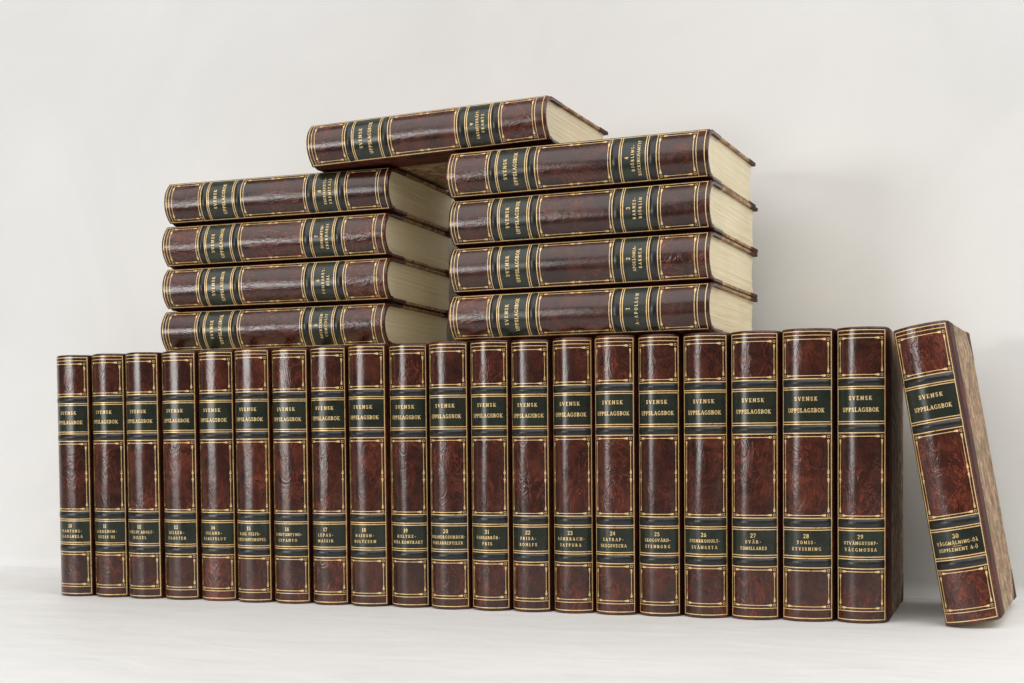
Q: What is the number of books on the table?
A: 30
